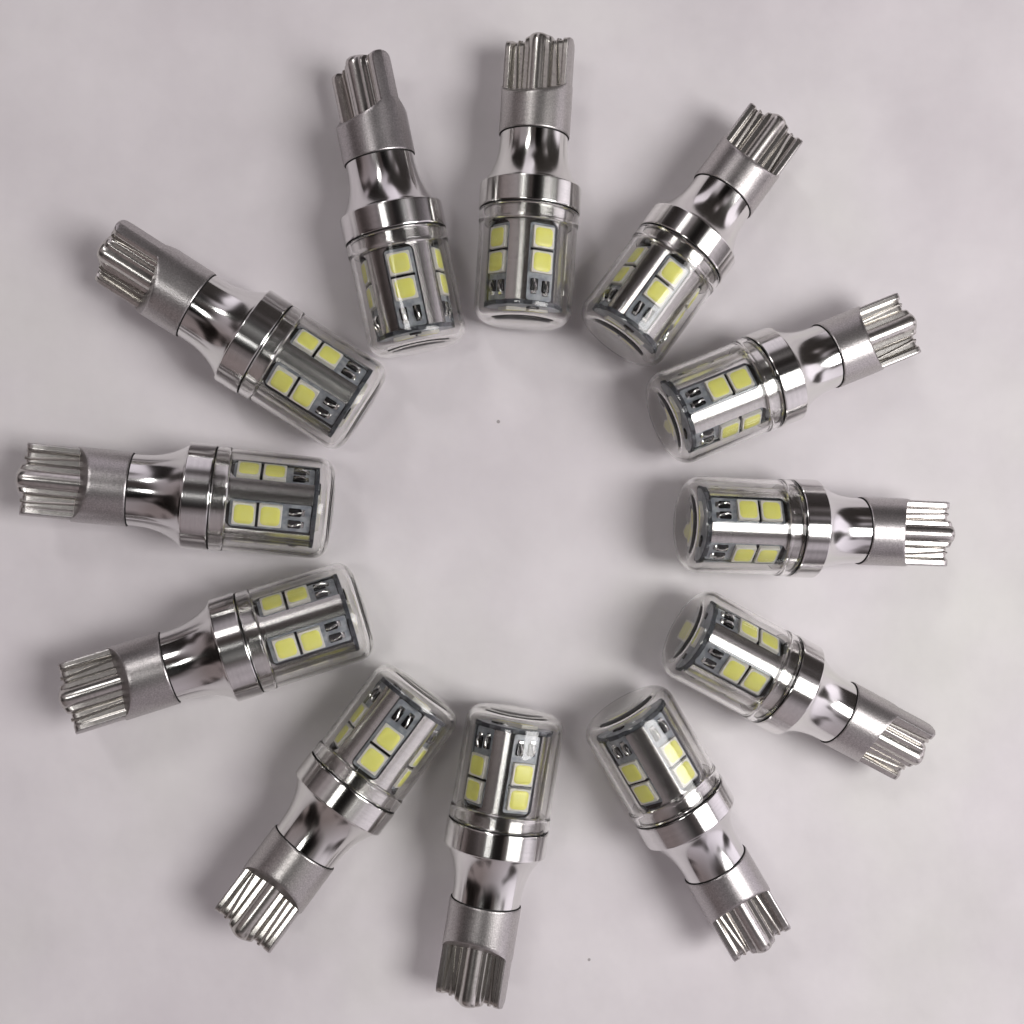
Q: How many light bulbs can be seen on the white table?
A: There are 12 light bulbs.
